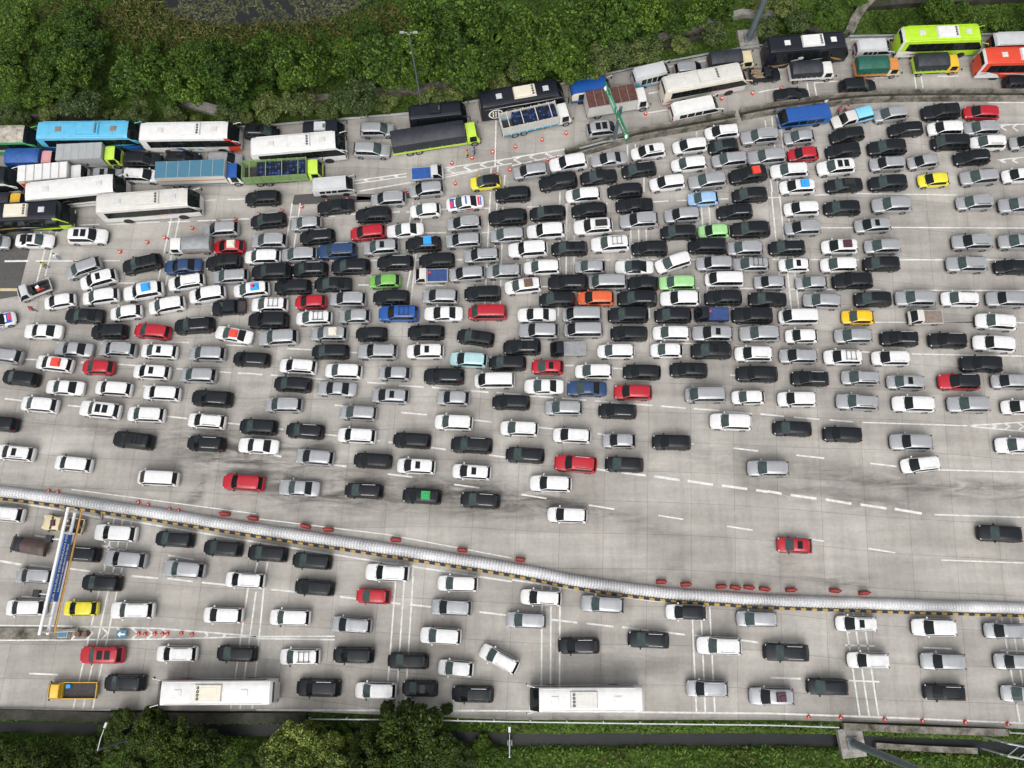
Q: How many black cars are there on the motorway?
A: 127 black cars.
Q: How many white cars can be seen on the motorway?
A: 117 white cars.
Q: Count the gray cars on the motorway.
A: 106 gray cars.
